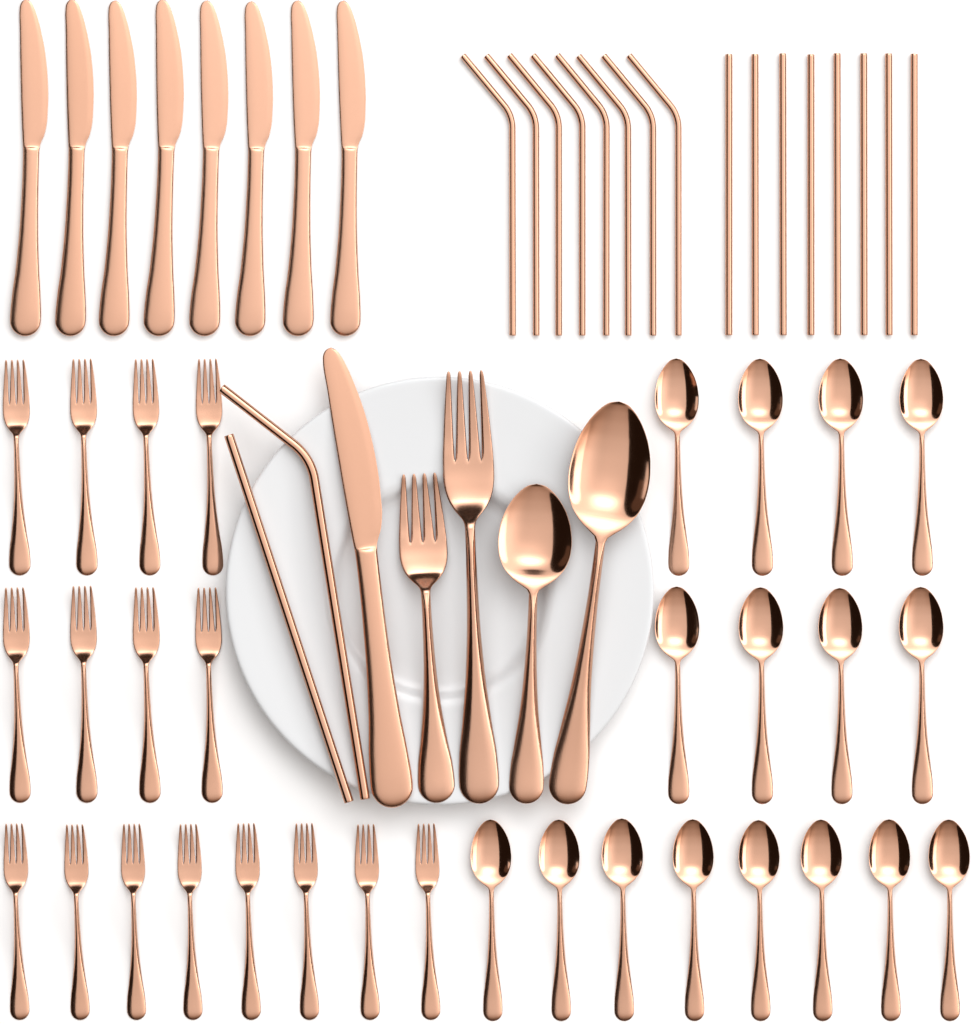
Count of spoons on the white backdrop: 18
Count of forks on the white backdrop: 18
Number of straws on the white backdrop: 18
